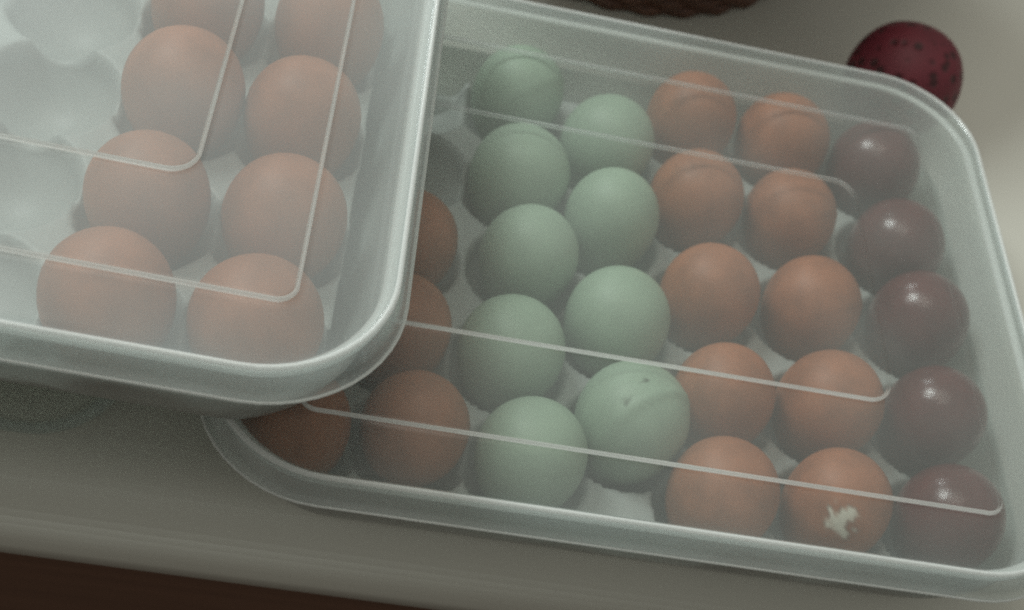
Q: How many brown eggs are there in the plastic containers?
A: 22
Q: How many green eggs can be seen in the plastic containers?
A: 9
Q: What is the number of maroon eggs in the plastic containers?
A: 5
